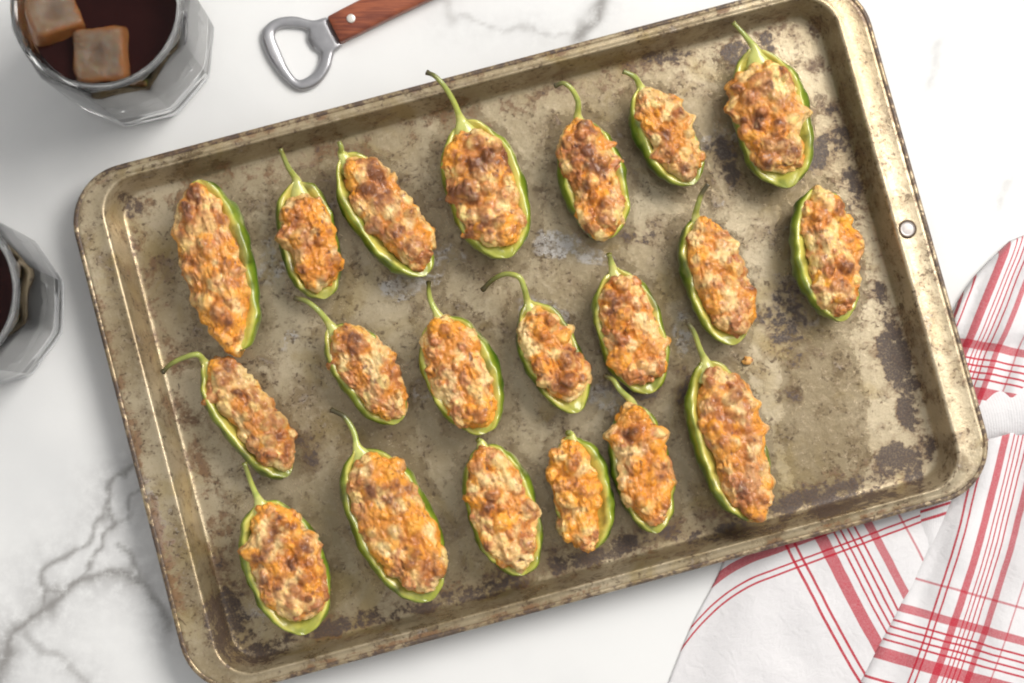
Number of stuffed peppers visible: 20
